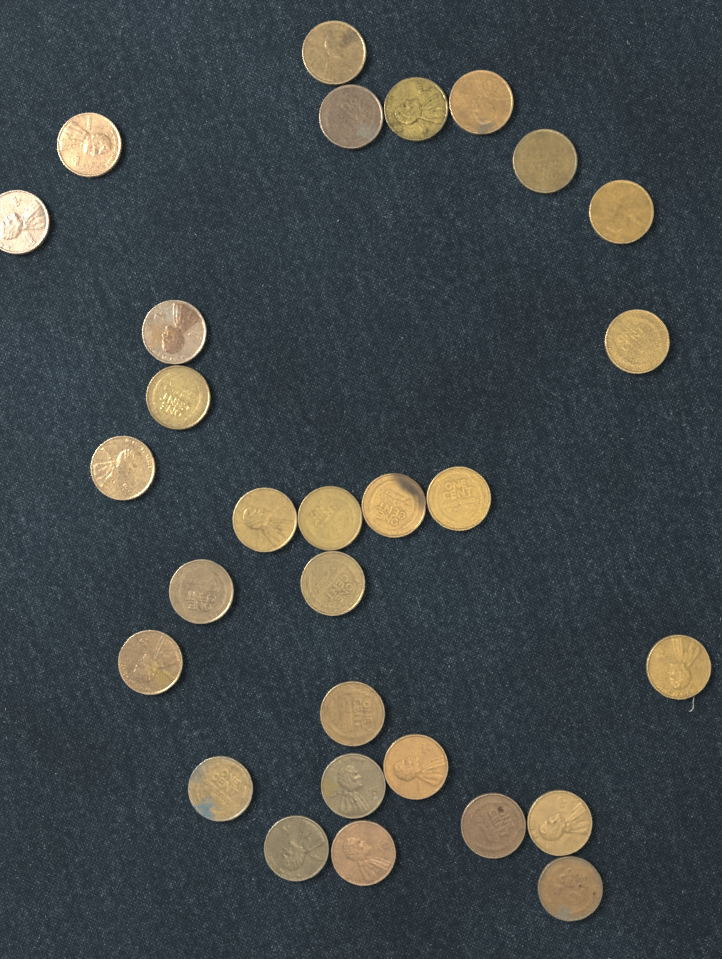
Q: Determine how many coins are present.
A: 29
